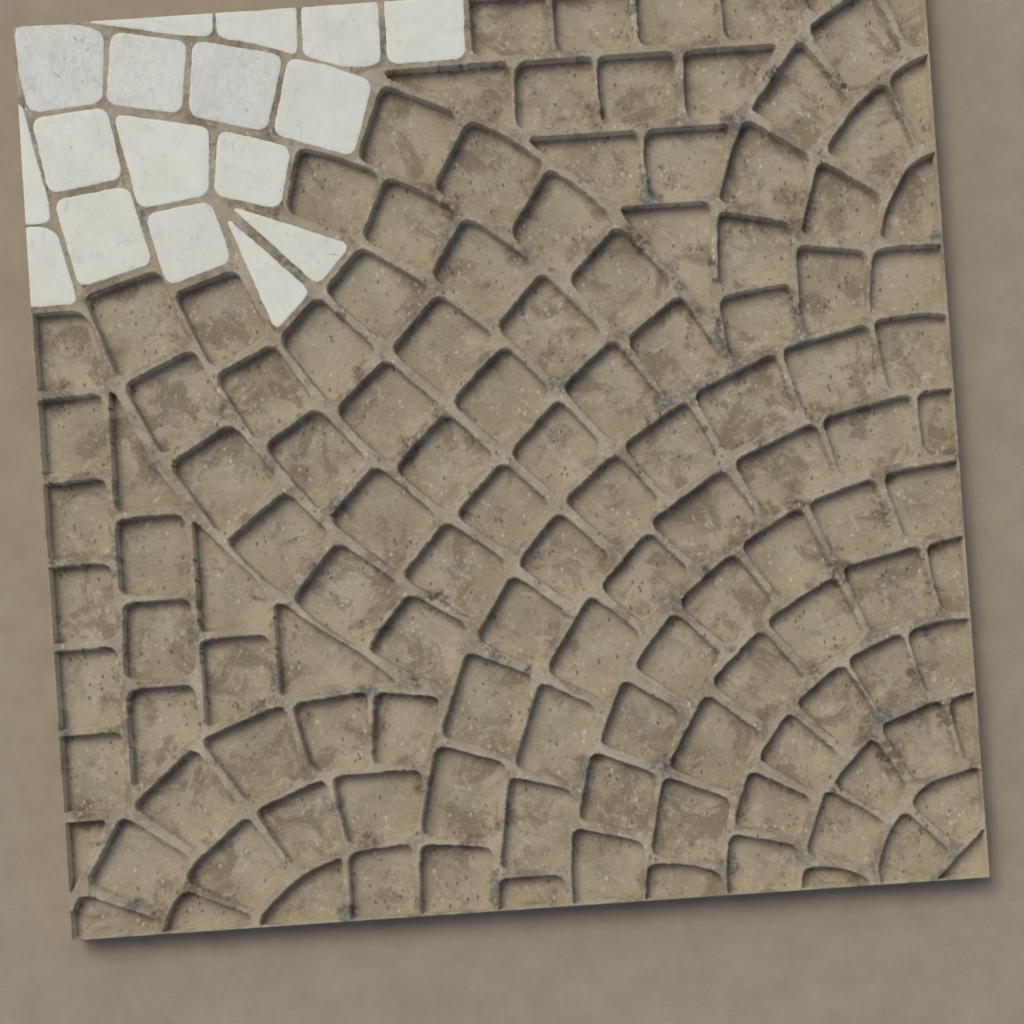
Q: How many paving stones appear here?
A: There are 17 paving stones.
